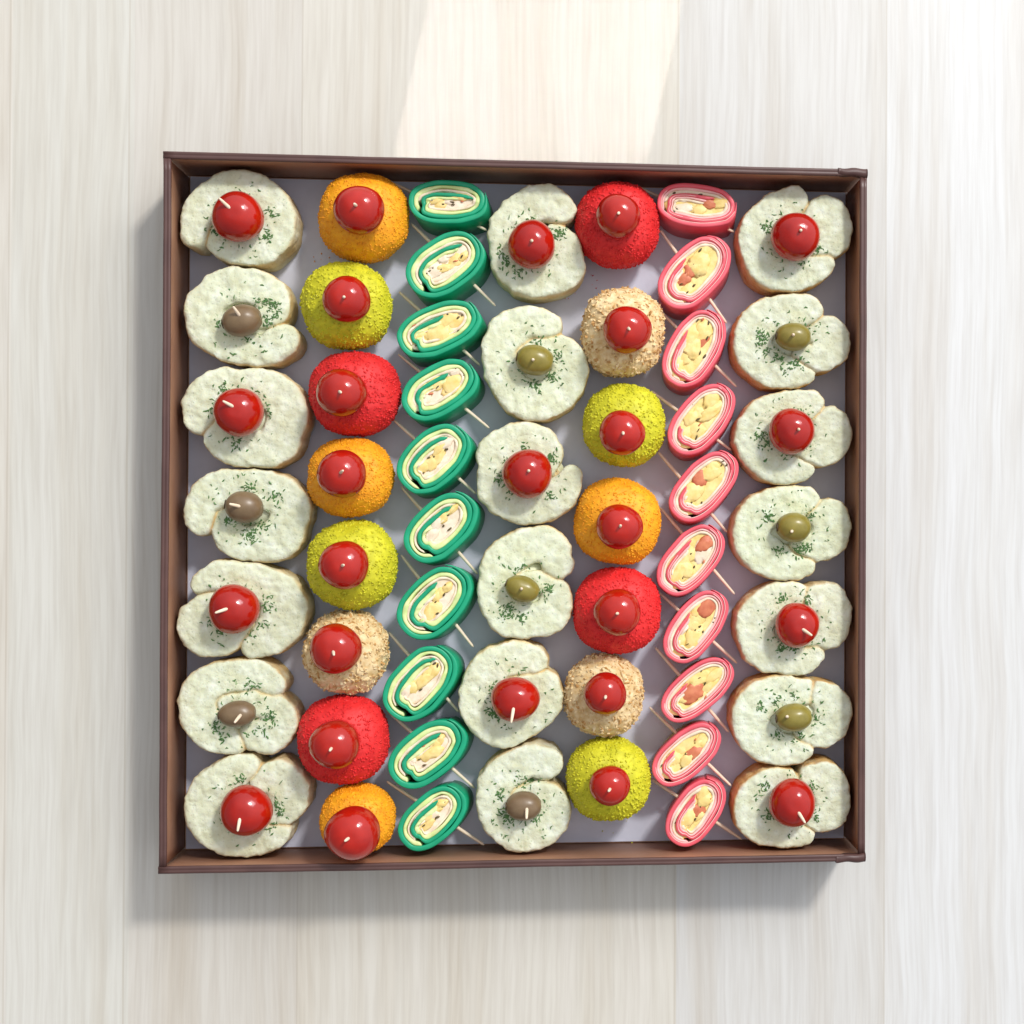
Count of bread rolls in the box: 20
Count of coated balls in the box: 15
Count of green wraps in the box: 10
